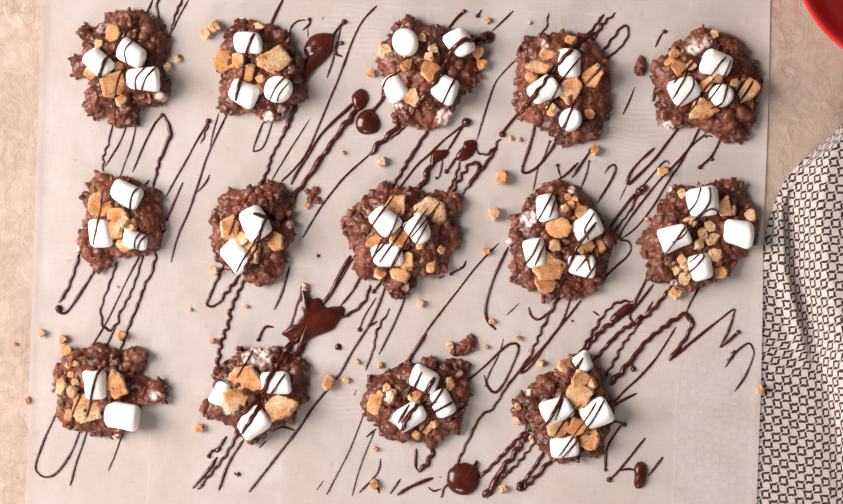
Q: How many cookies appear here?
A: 14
